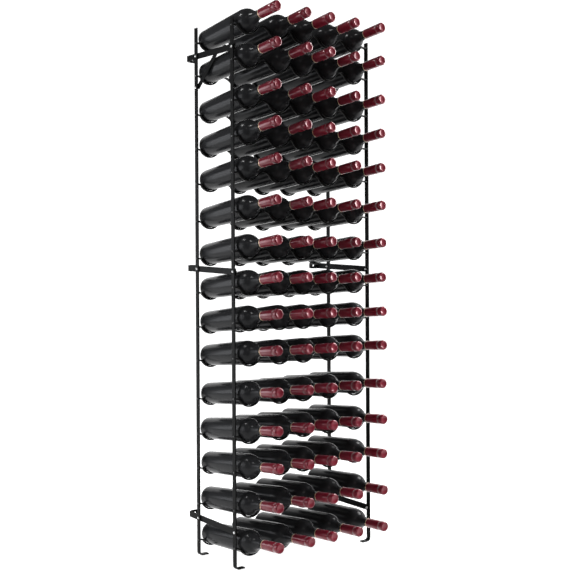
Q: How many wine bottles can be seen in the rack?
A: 75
